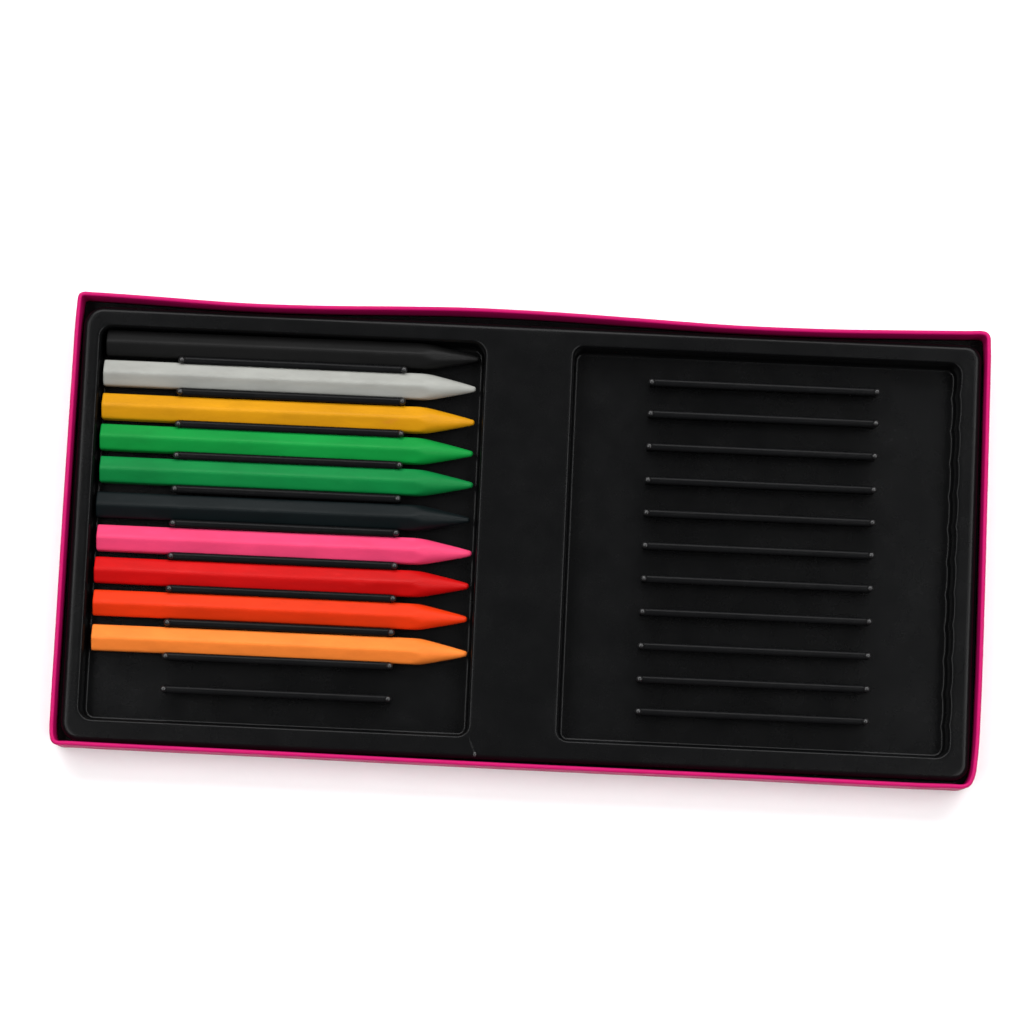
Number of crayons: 10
